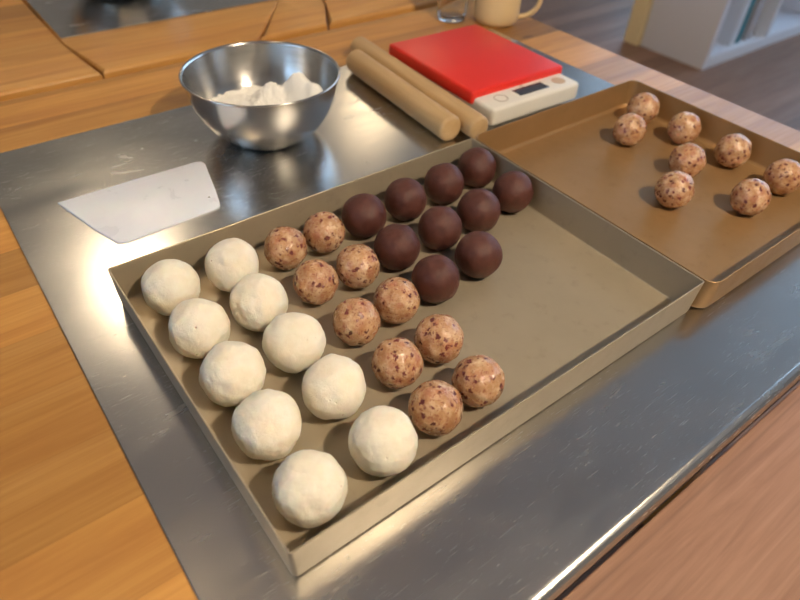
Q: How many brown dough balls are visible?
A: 10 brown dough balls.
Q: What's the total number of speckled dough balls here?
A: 18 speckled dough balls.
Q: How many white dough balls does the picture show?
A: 10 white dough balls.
